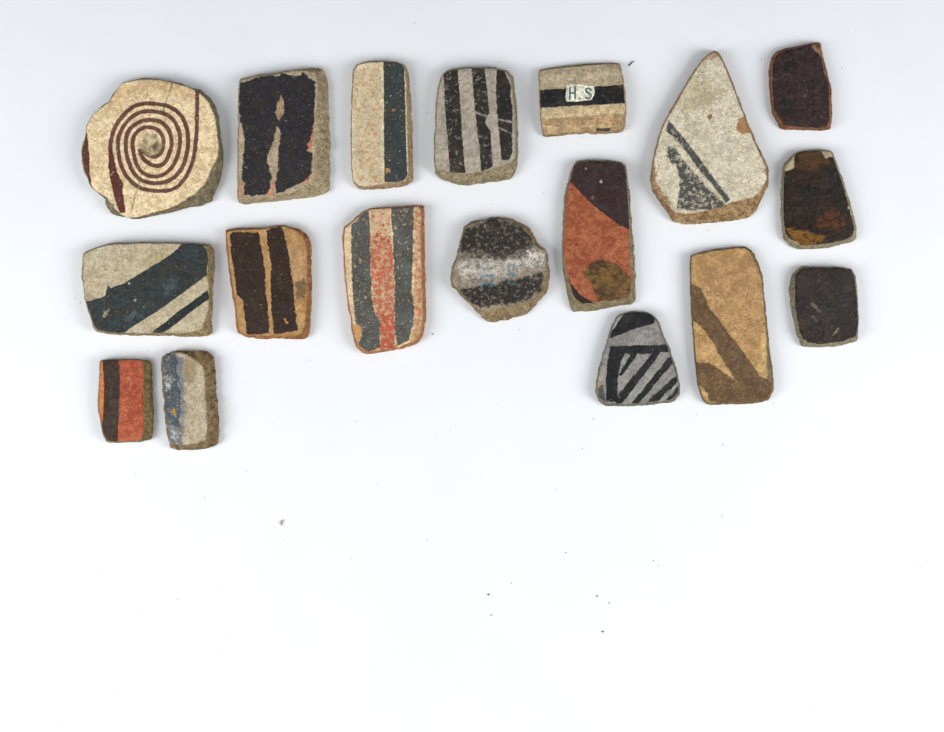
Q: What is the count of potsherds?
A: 18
